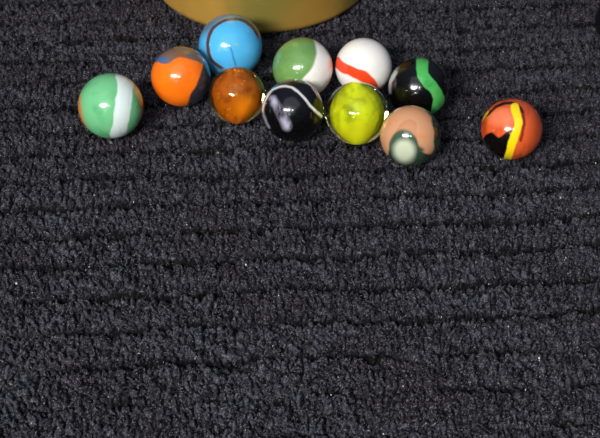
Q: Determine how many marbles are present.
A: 11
